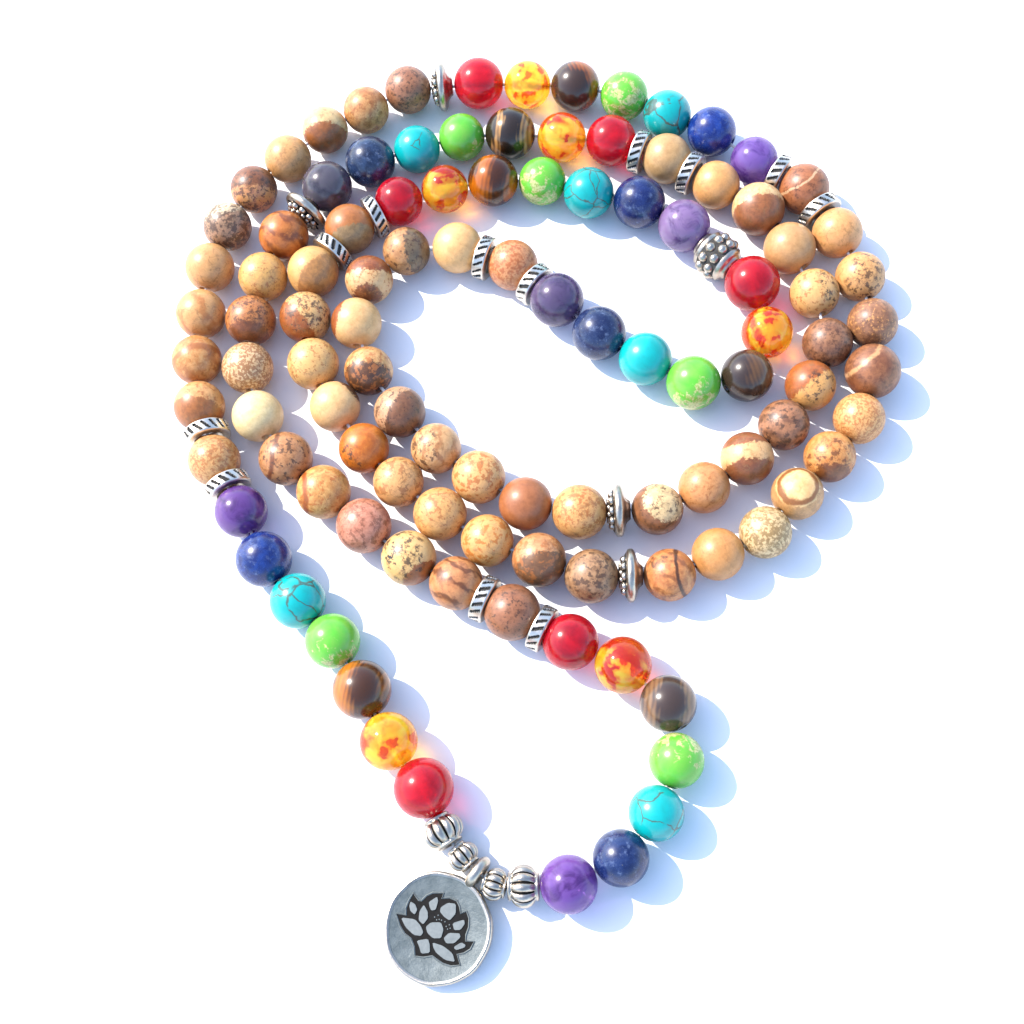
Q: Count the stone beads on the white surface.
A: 108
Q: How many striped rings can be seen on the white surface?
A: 12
